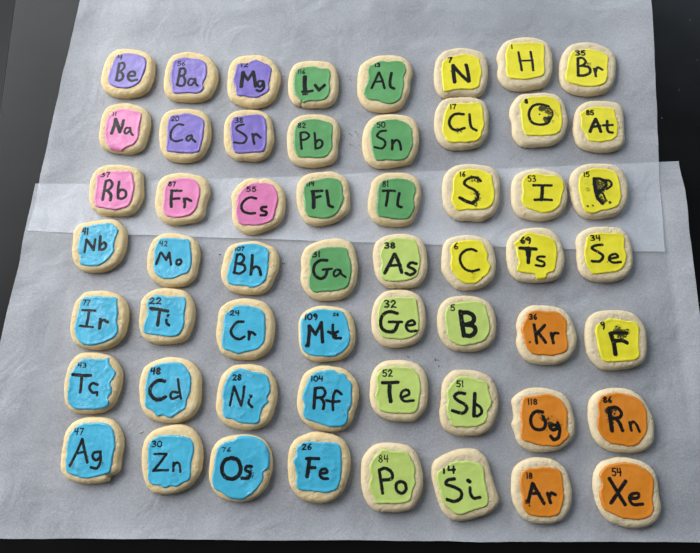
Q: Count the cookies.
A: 56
